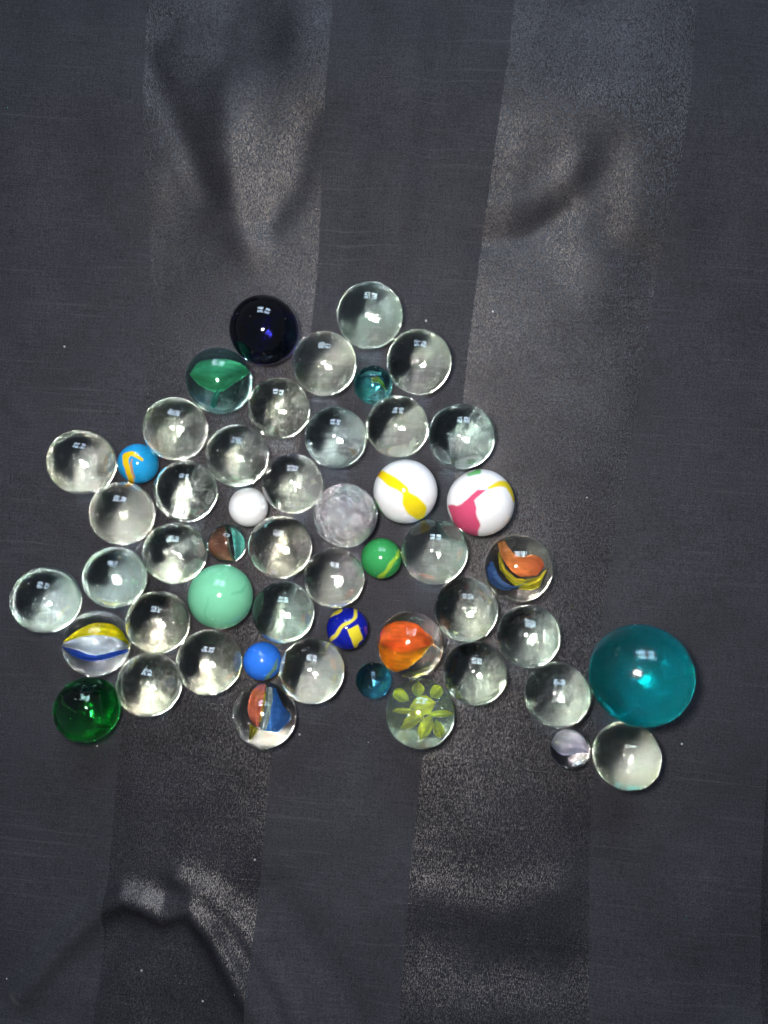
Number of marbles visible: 51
